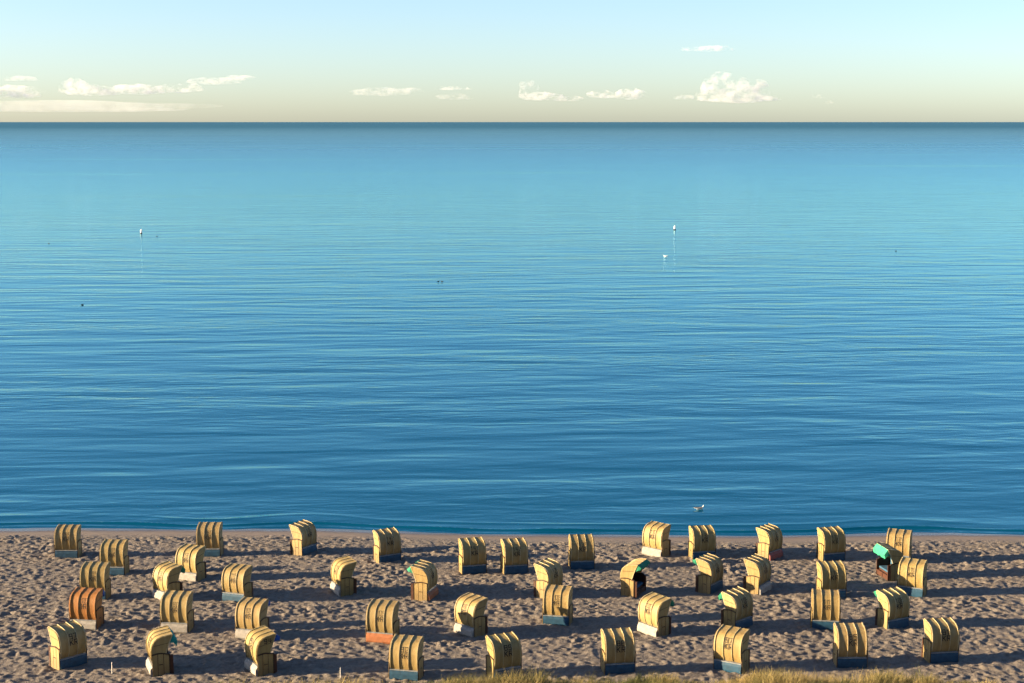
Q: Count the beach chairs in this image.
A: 45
